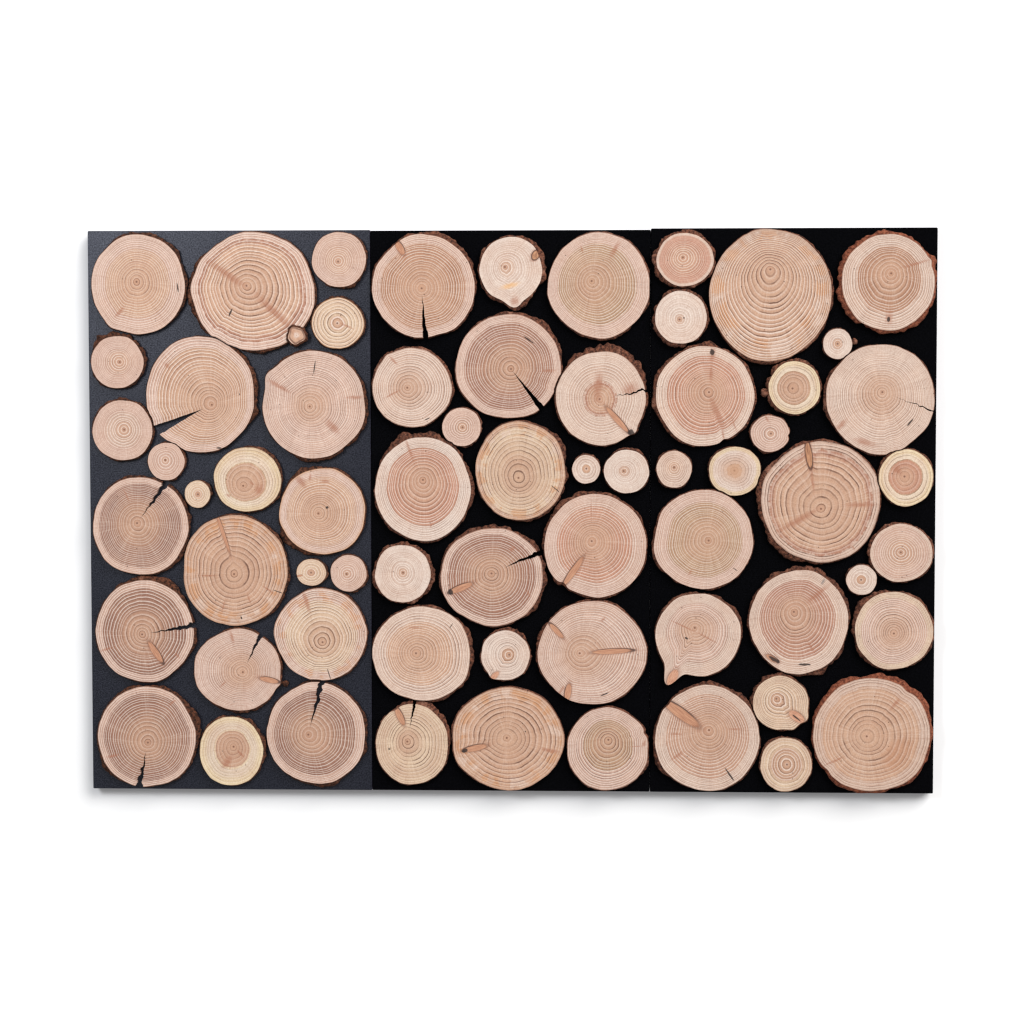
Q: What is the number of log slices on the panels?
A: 65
